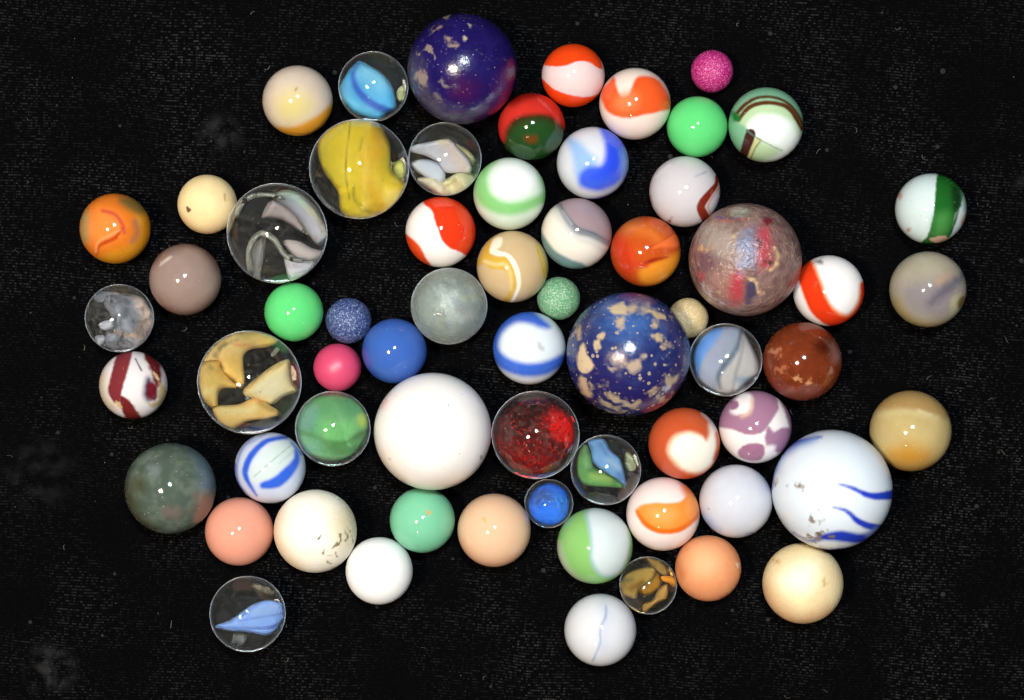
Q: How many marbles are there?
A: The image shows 64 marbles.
